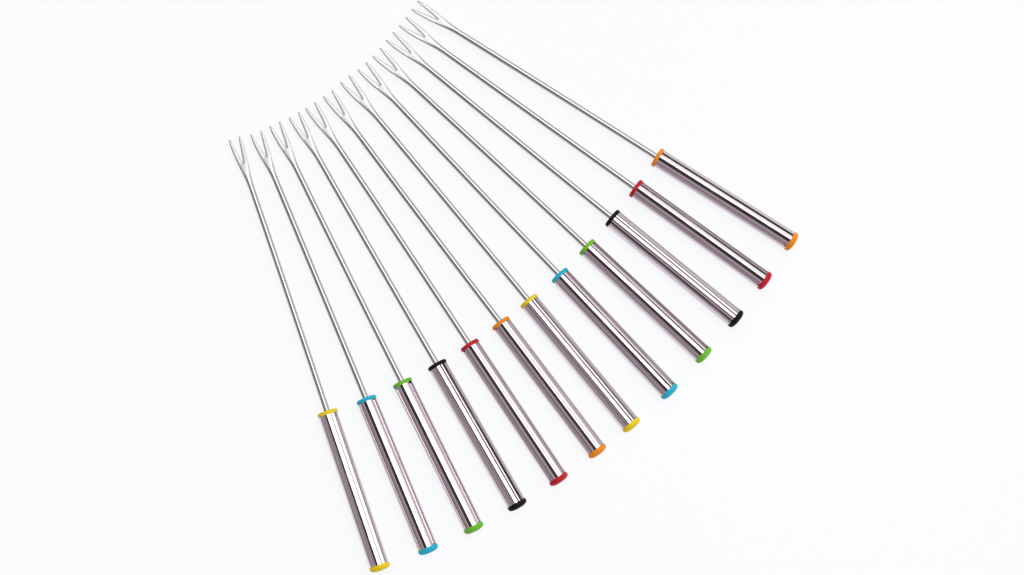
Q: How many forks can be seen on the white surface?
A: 12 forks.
